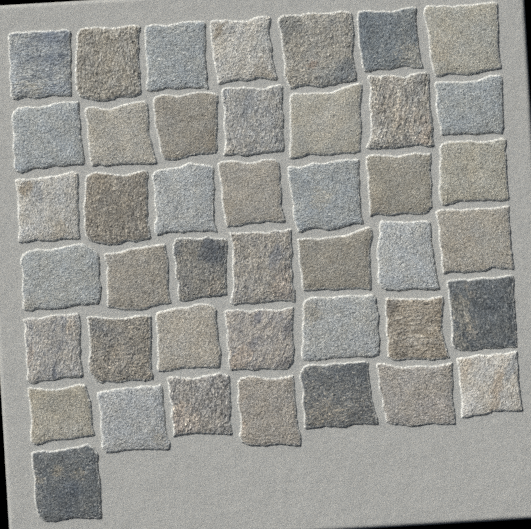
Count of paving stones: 43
